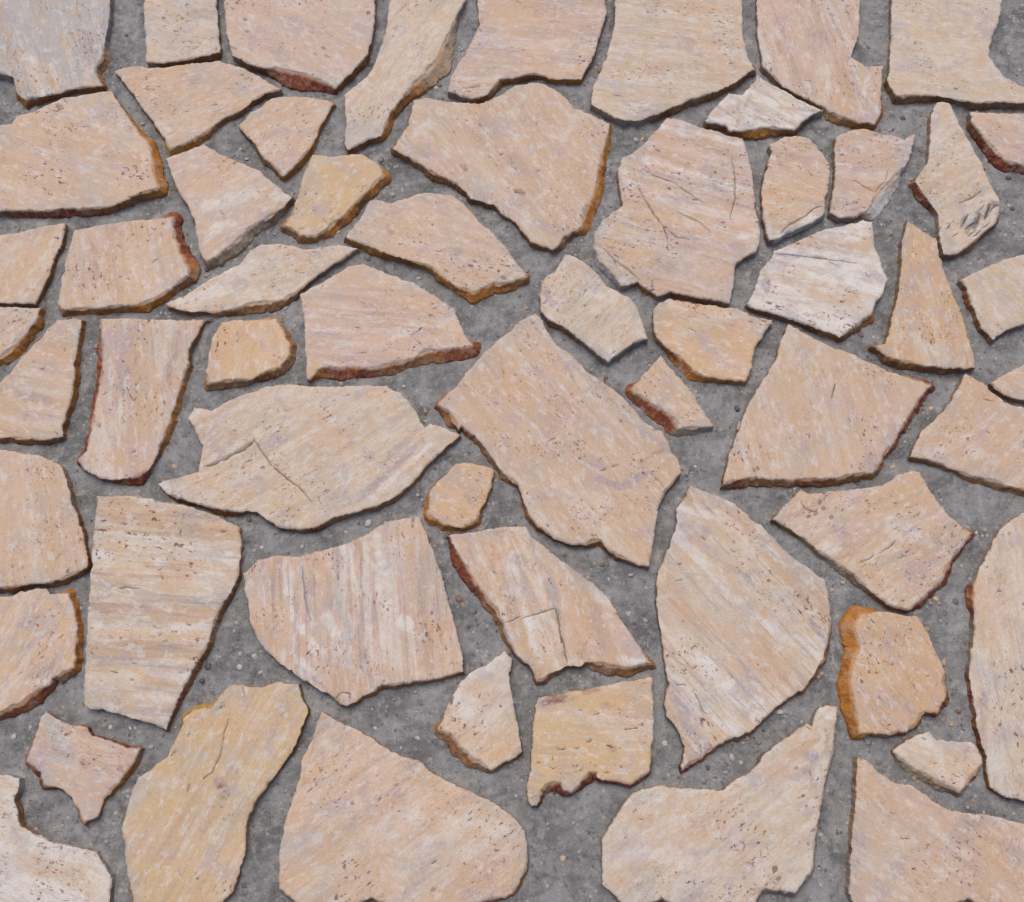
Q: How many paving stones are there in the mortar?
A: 59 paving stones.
